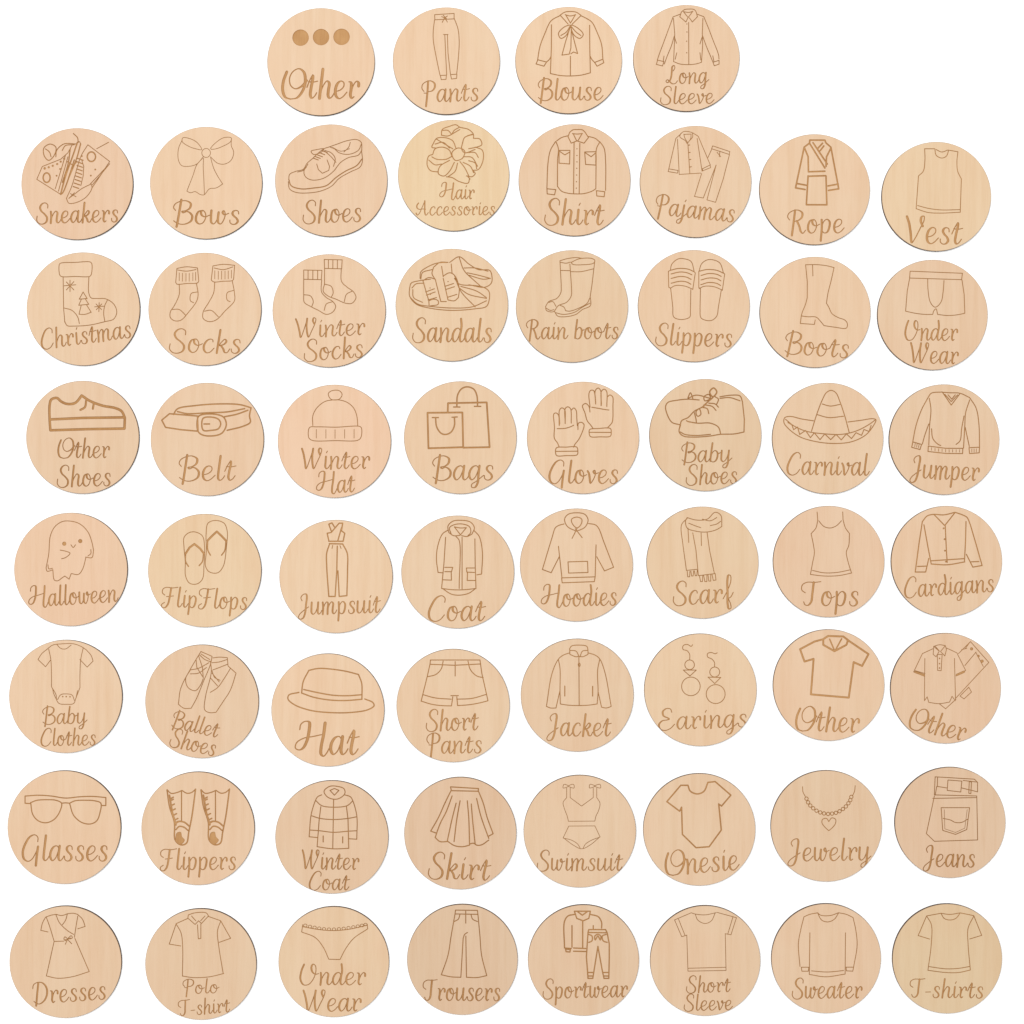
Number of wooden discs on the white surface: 60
